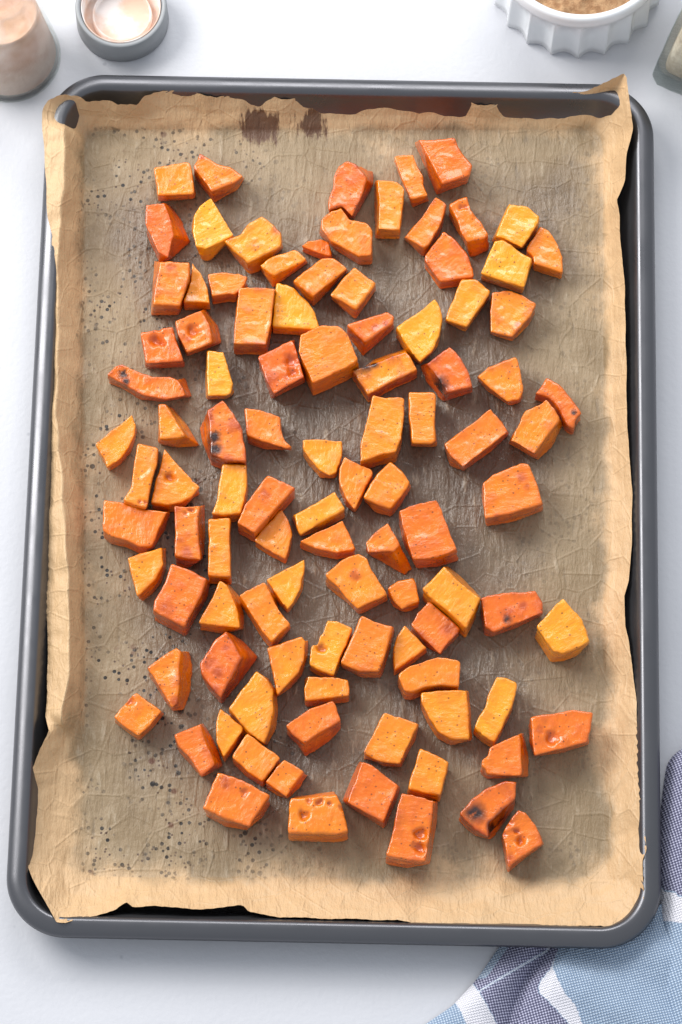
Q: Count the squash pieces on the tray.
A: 101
